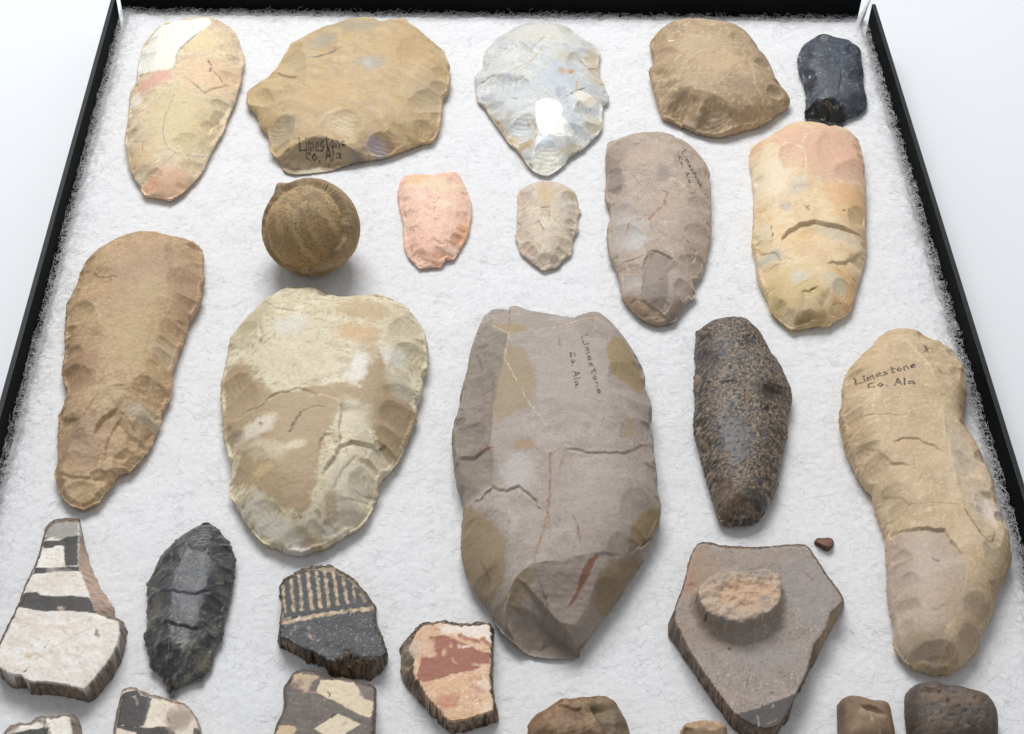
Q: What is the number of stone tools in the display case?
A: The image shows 15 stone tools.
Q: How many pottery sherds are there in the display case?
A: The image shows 12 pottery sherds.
